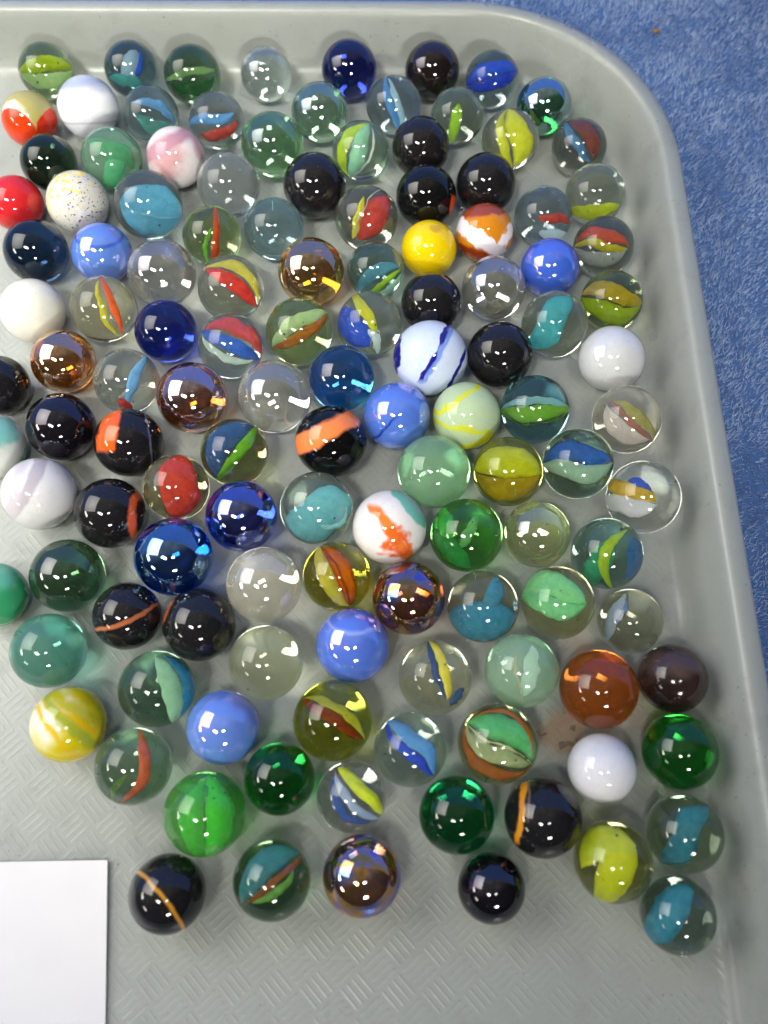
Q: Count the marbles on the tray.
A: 125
